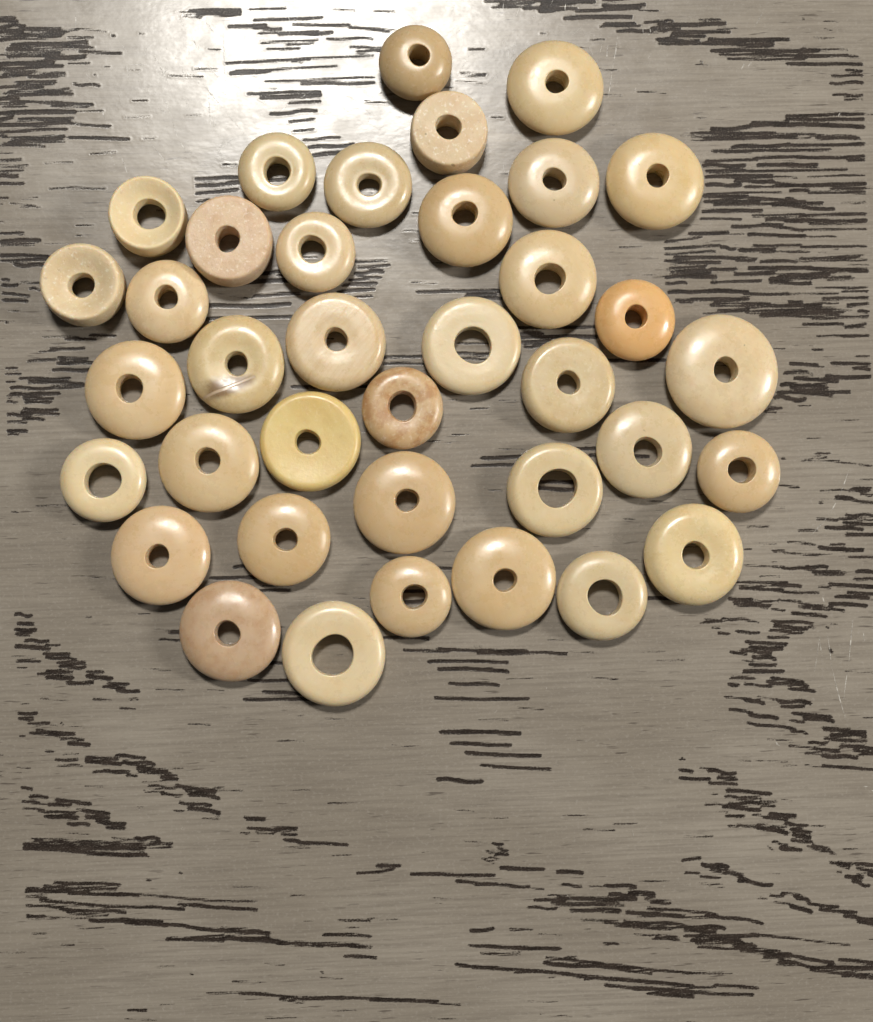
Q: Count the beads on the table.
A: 37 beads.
